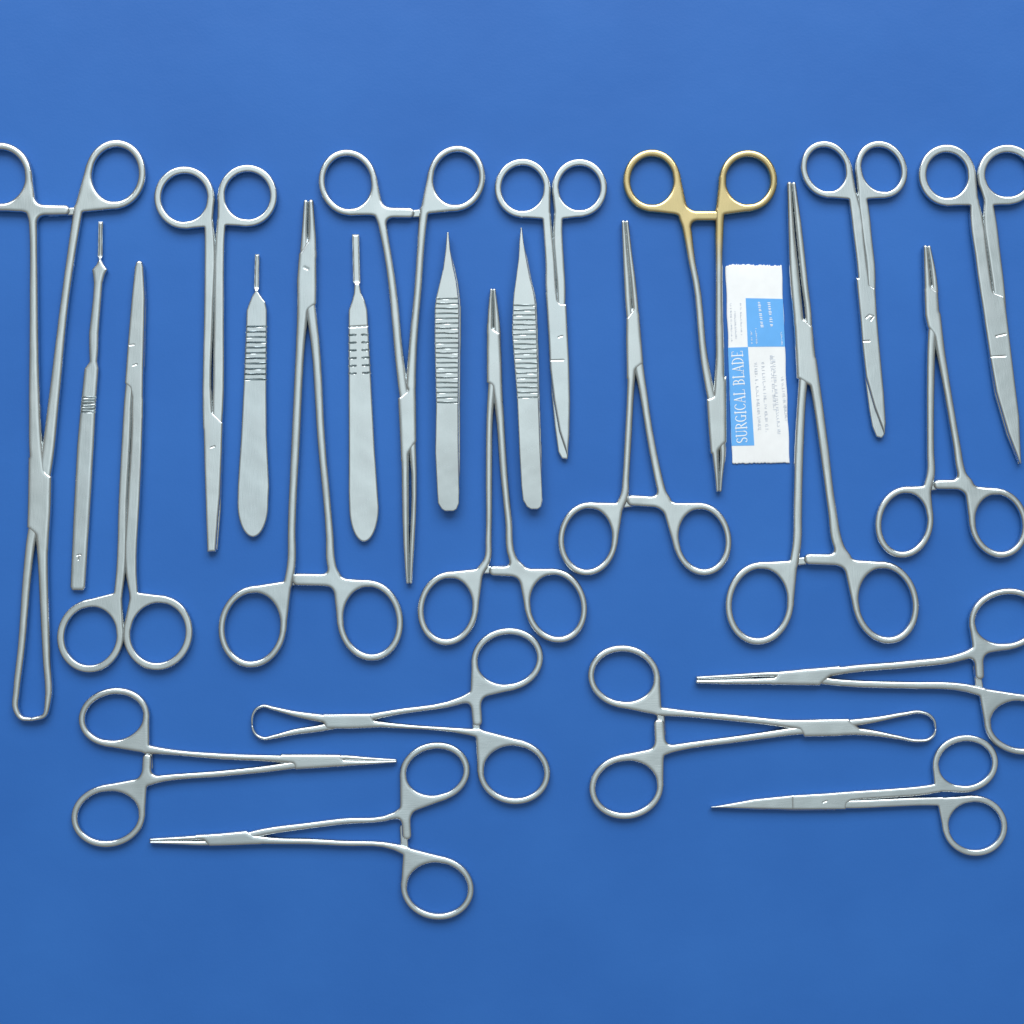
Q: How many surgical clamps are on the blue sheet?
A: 13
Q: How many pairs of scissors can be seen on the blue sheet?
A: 6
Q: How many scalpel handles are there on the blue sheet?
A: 3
